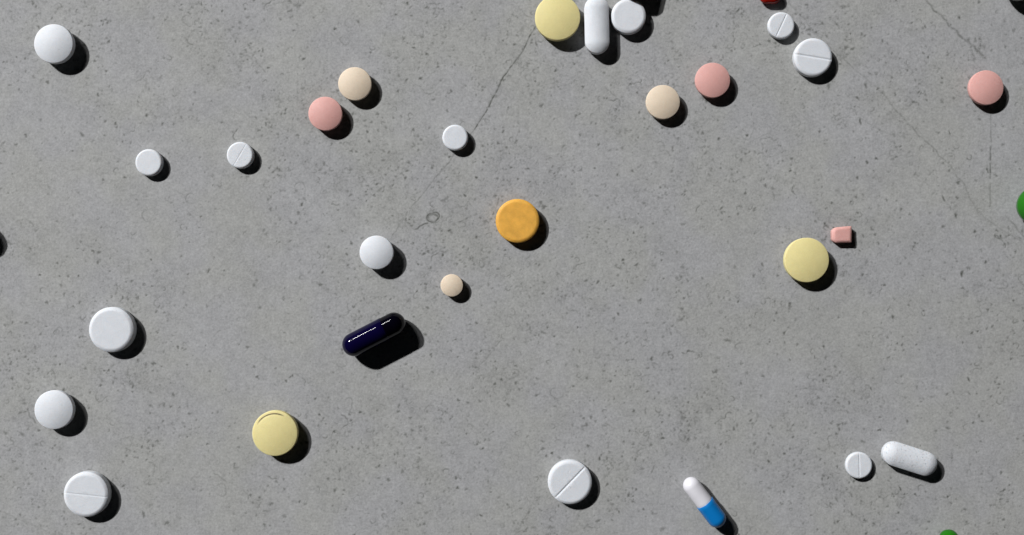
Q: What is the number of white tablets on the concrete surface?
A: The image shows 15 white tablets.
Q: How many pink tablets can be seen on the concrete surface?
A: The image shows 4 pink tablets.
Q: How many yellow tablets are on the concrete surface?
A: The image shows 3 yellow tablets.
